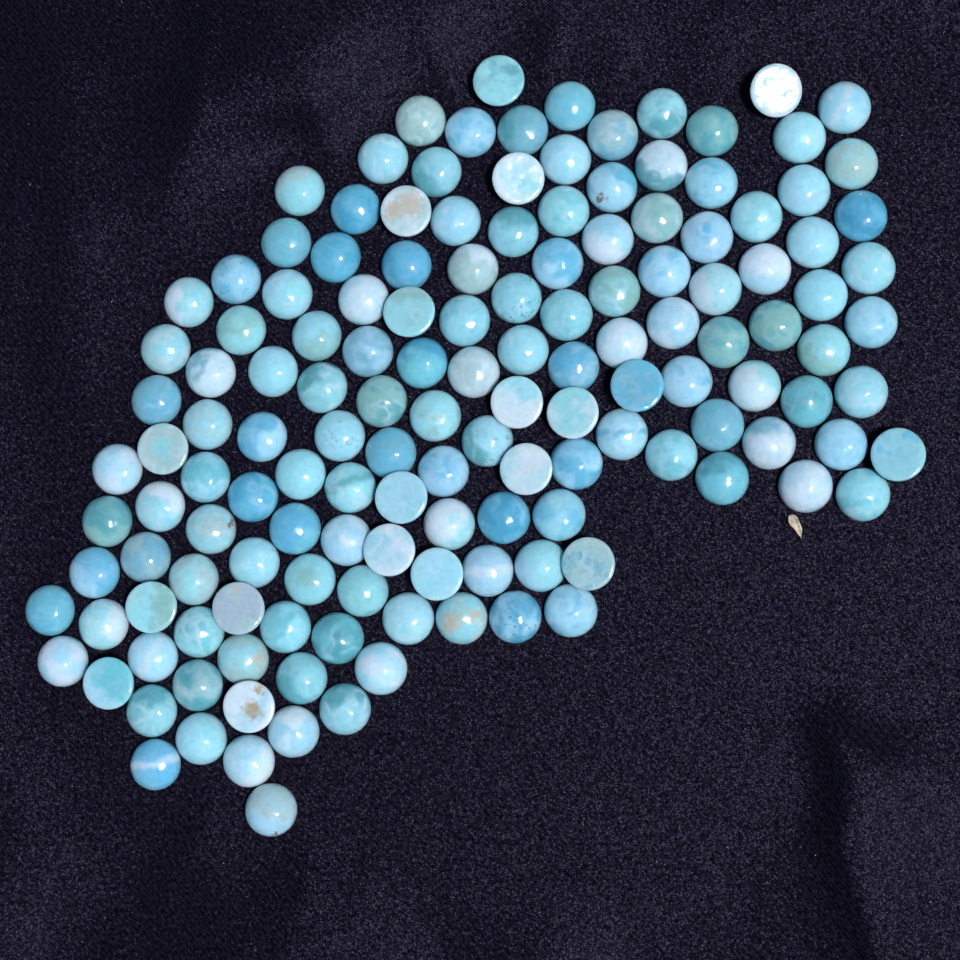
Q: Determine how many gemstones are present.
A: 147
